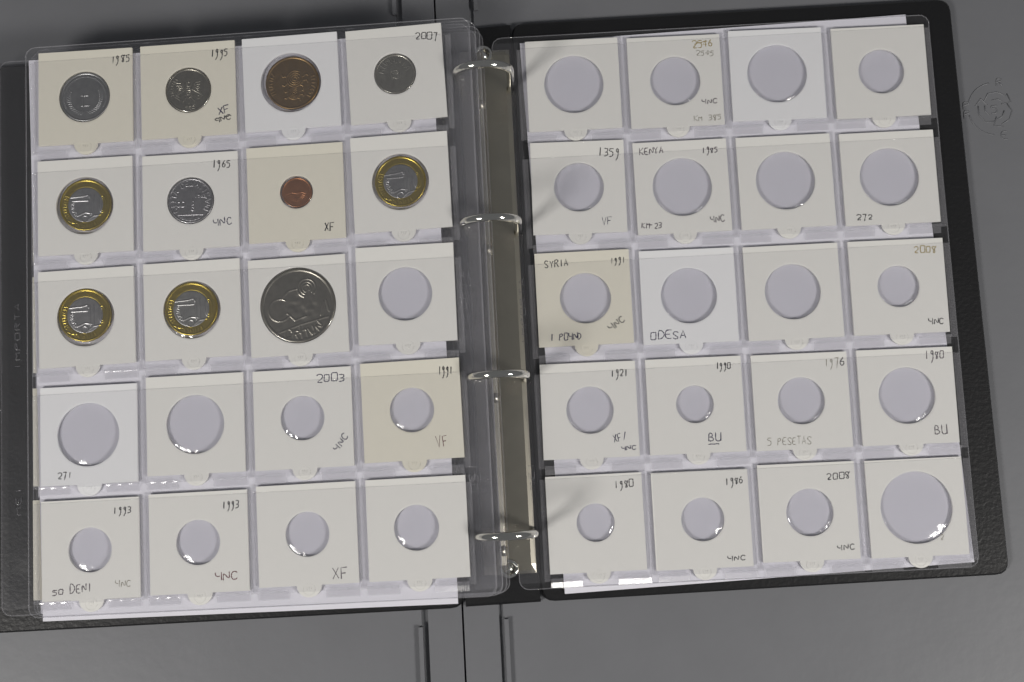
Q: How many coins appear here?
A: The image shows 11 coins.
